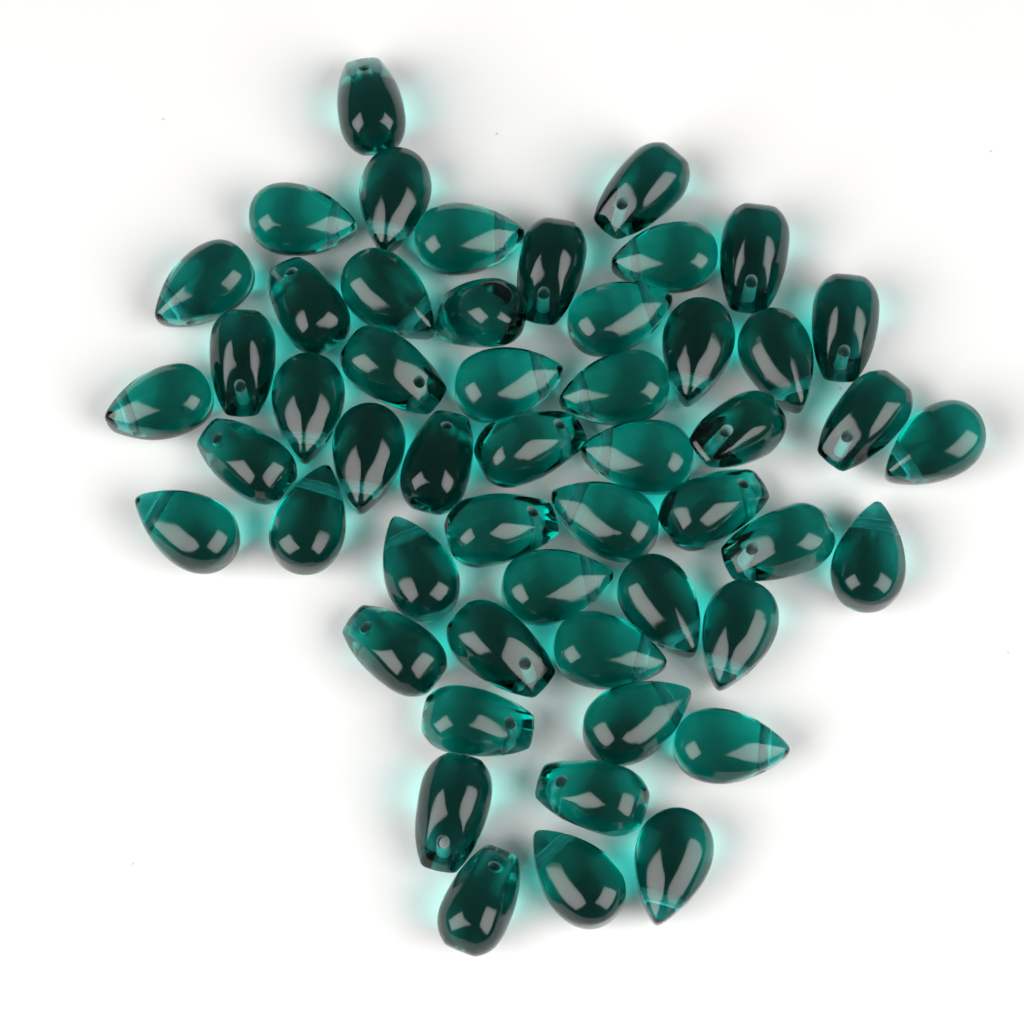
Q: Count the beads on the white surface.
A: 52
